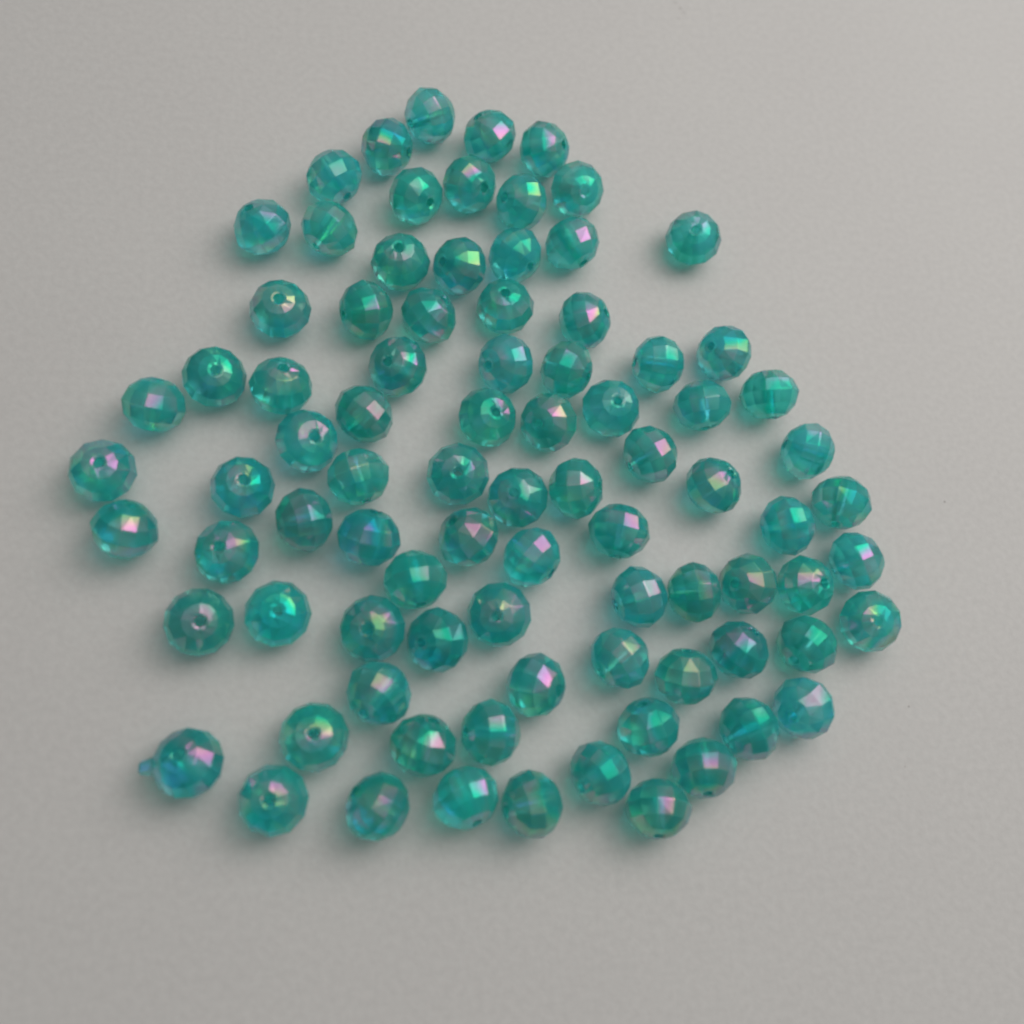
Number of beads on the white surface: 86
